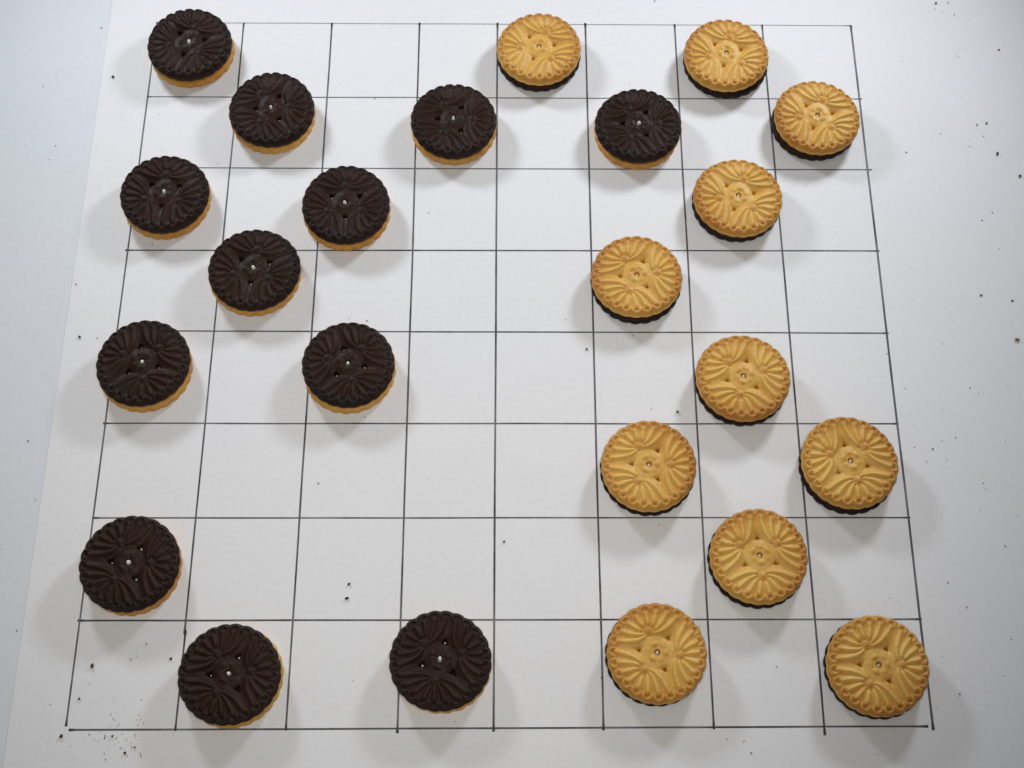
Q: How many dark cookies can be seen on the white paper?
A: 12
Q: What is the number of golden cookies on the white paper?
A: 11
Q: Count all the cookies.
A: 23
